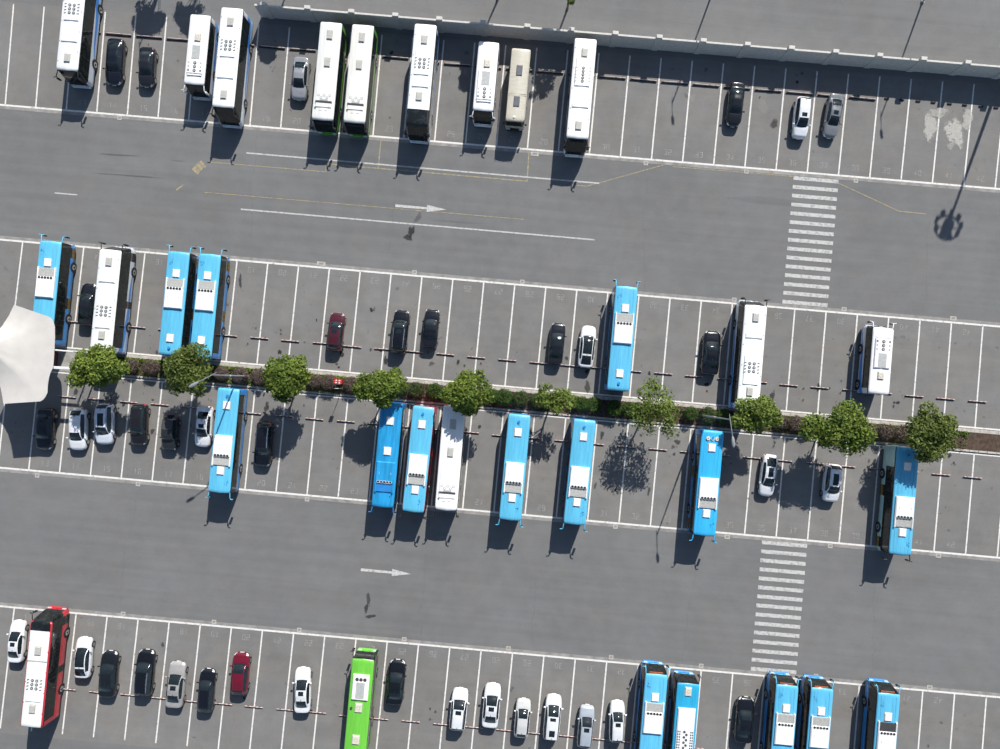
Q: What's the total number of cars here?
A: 38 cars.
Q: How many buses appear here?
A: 31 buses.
